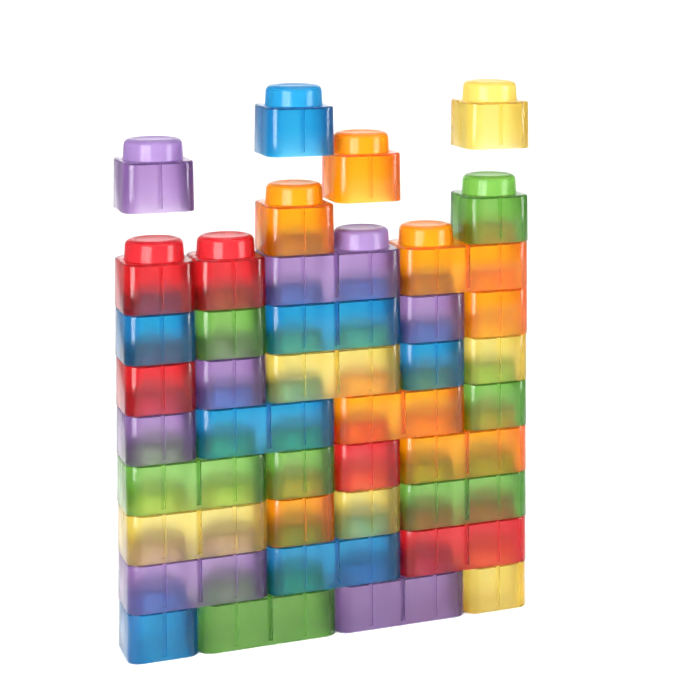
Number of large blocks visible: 15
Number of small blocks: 24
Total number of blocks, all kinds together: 39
